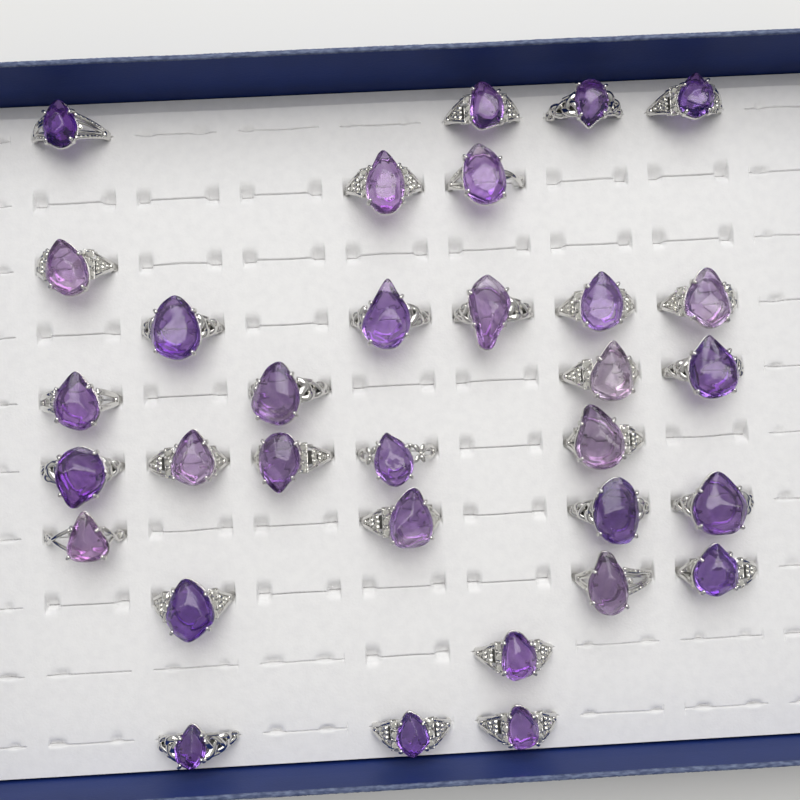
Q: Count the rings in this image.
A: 32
